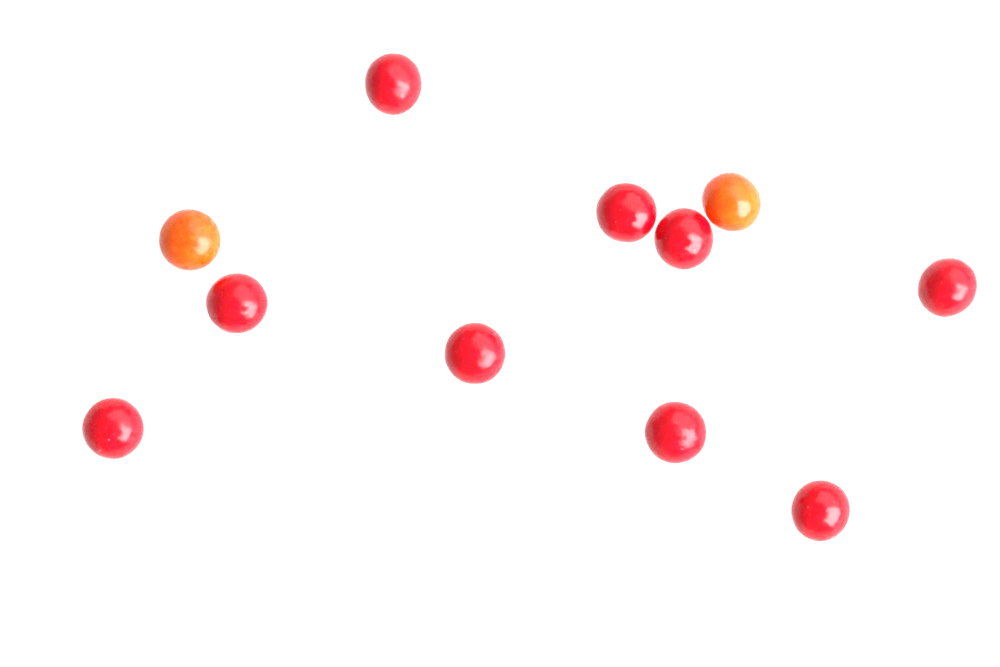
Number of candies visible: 11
